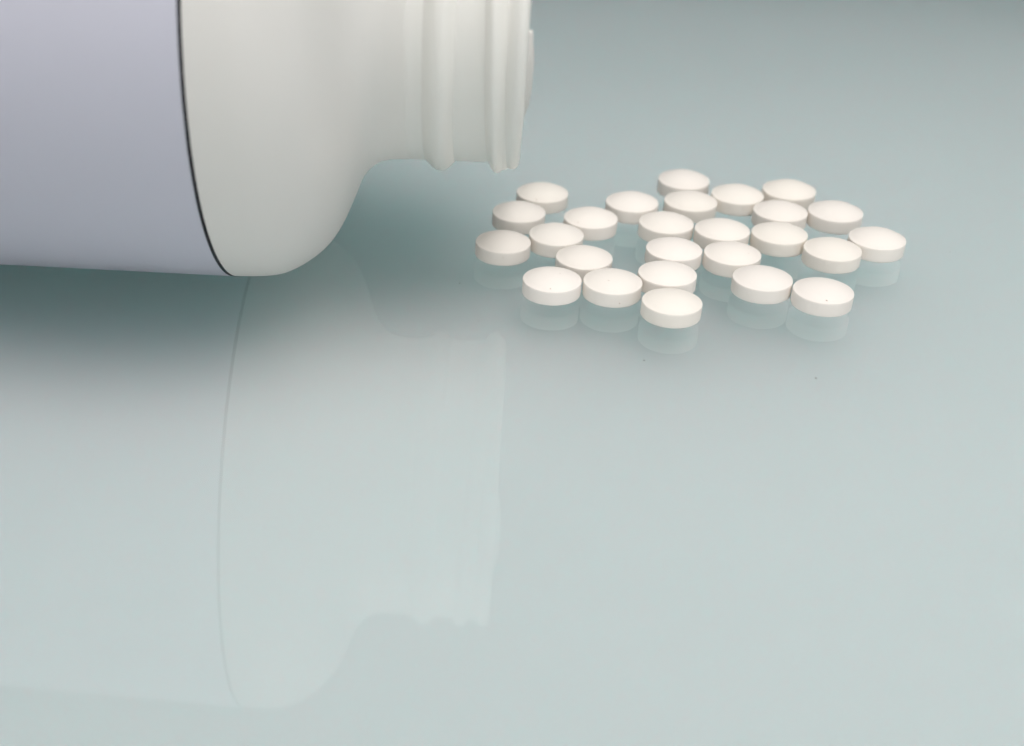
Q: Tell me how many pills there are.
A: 26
